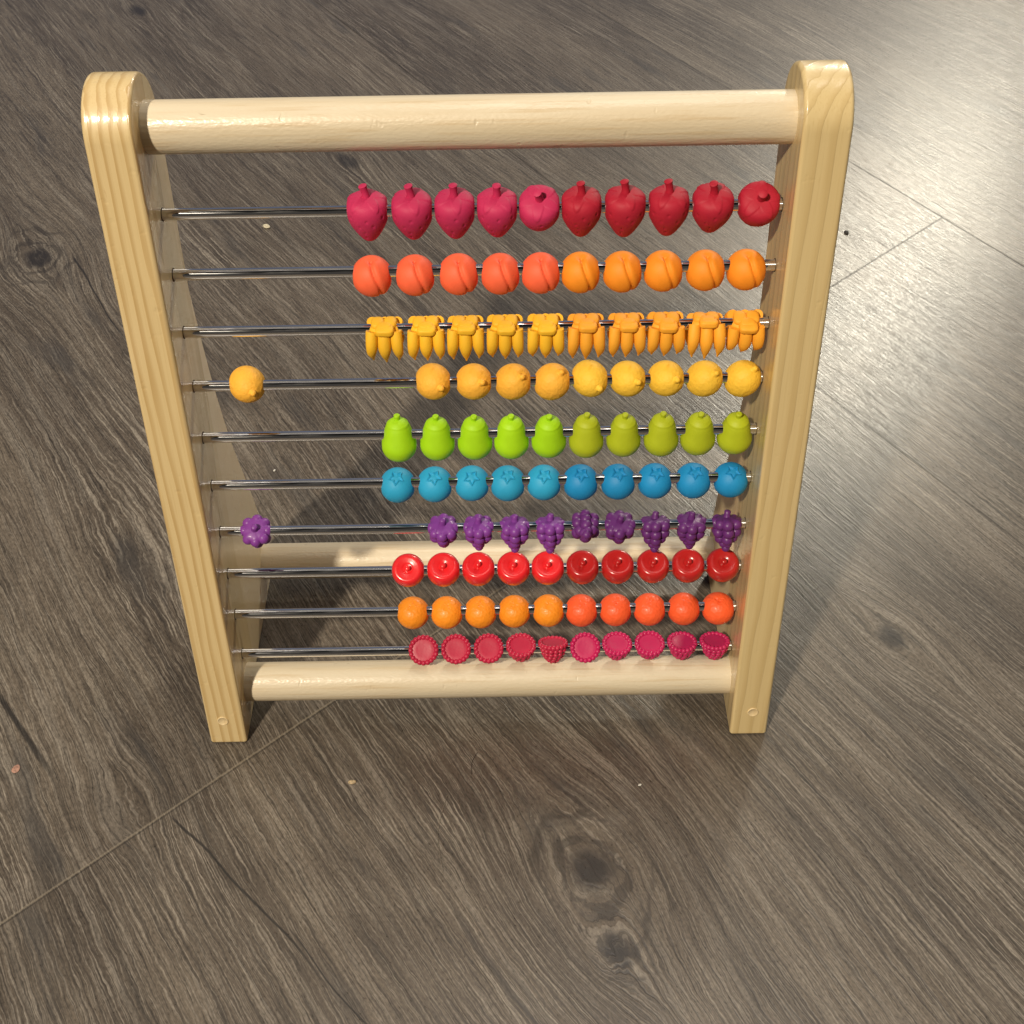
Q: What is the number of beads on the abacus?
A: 100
